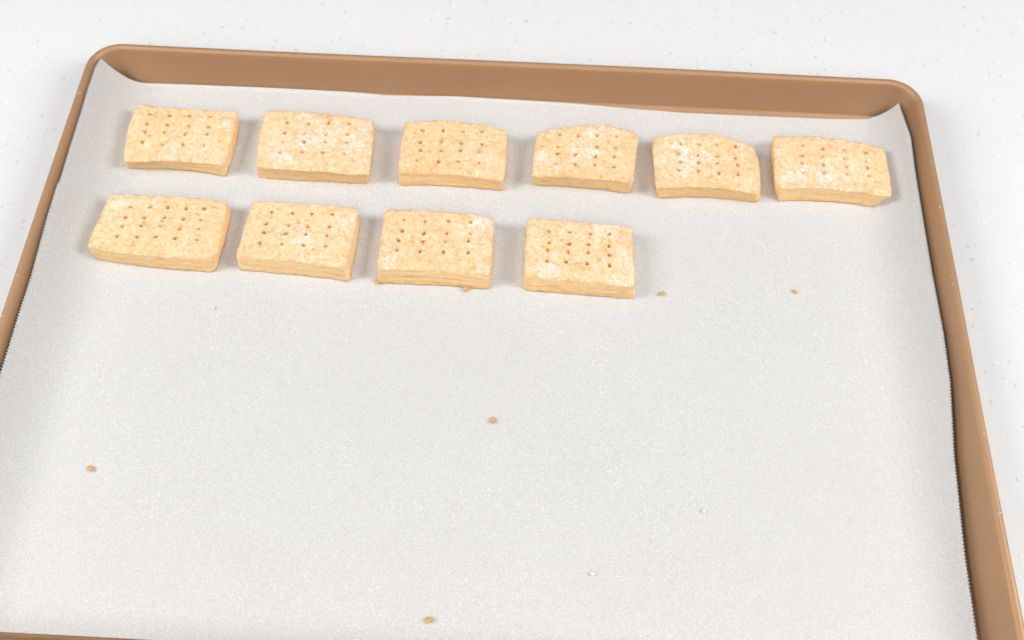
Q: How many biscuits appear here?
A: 10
